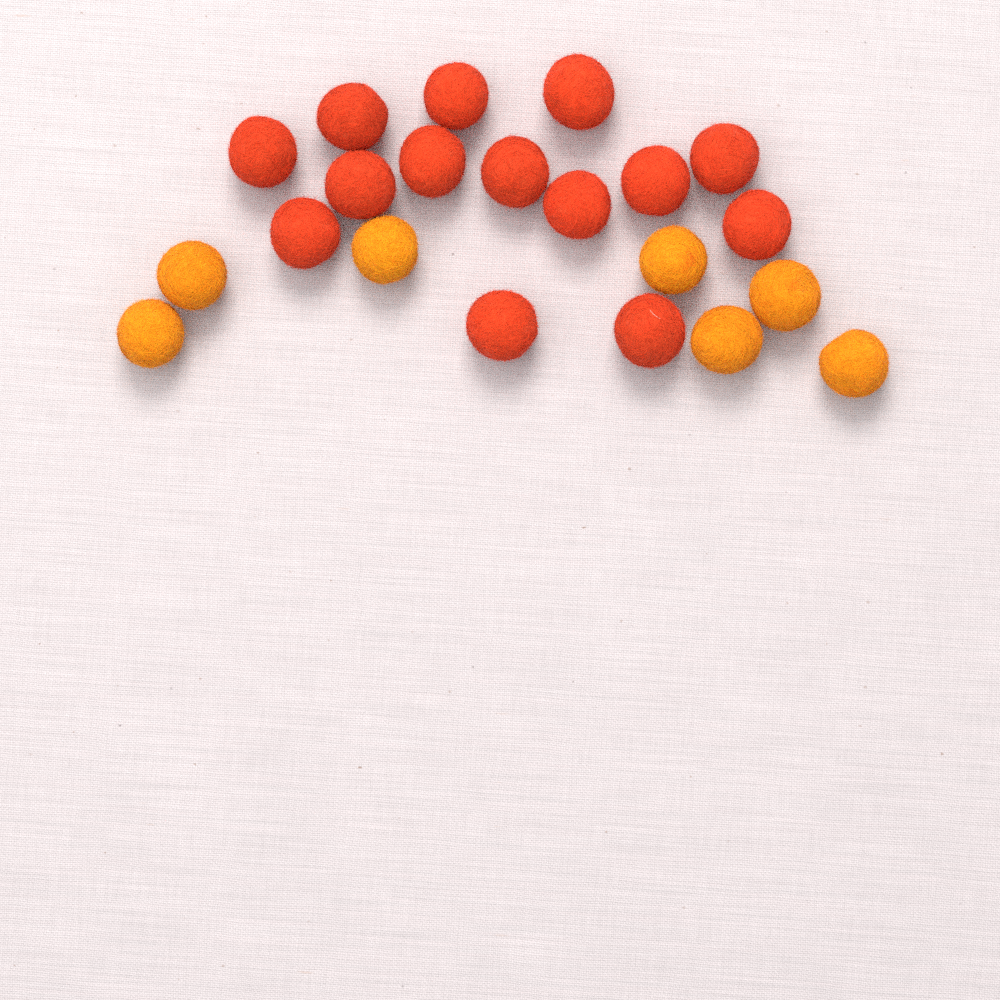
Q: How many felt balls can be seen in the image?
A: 21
